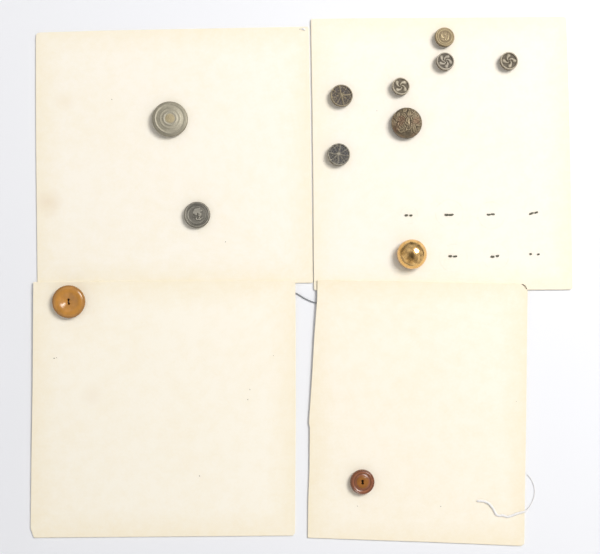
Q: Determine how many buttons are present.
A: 12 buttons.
